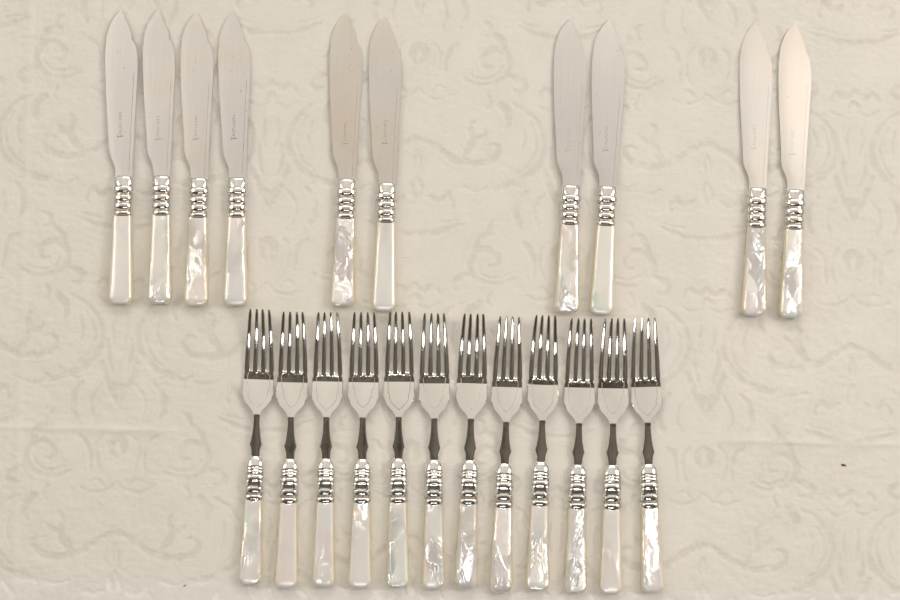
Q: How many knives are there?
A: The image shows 10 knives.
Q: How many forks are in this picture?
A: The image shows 12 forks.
